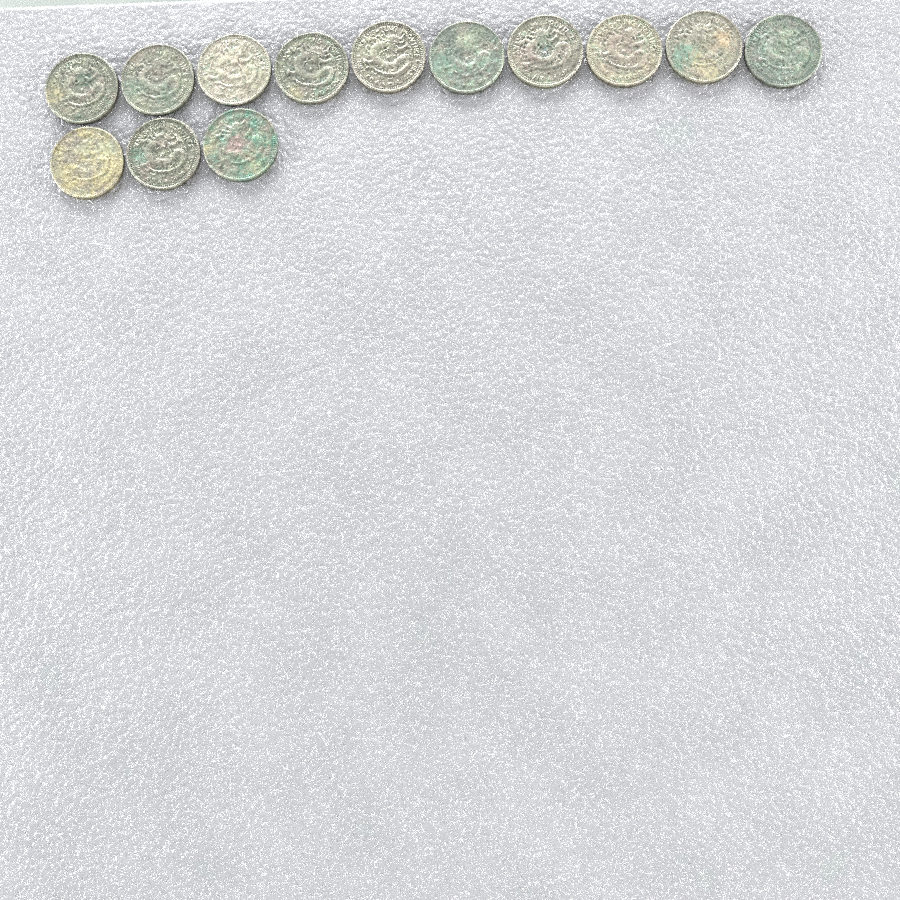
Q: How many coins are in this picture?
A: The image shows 13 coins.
